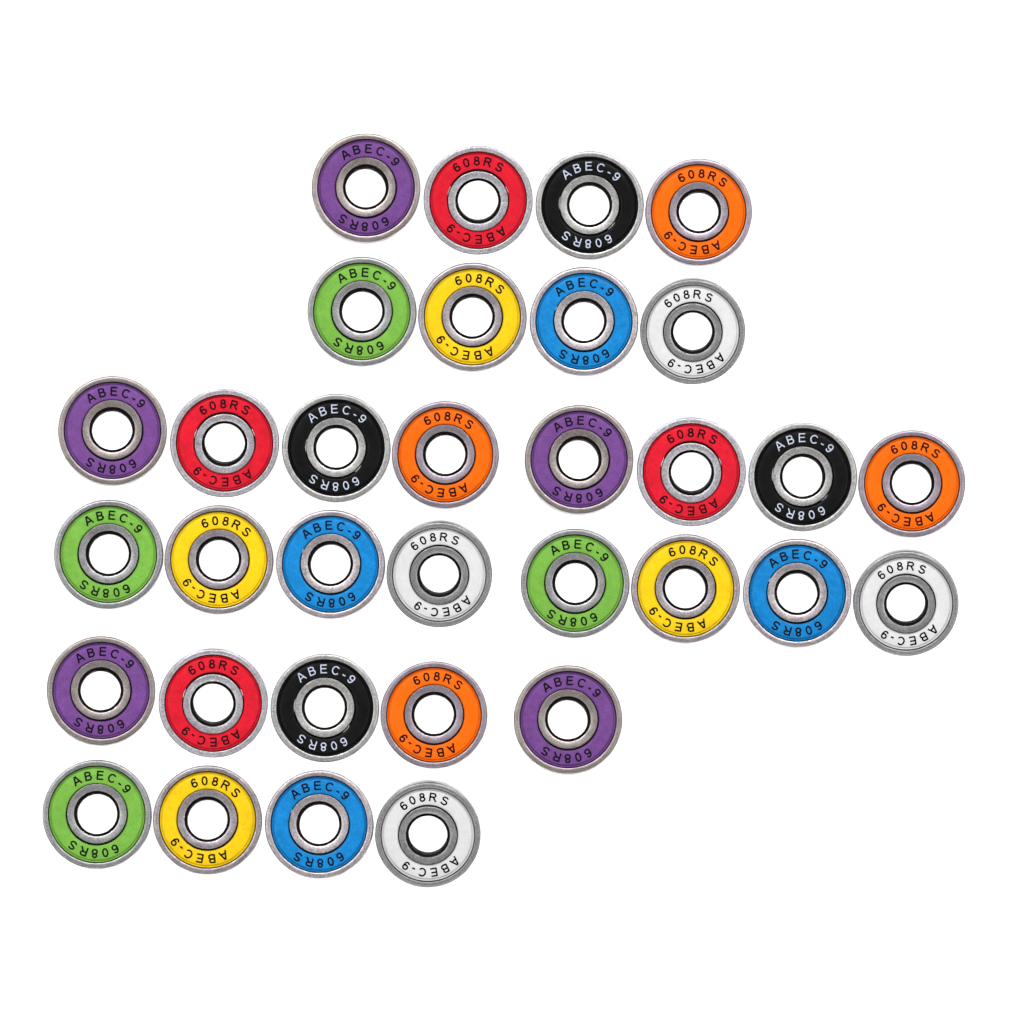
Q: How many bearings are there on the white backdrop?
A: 33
